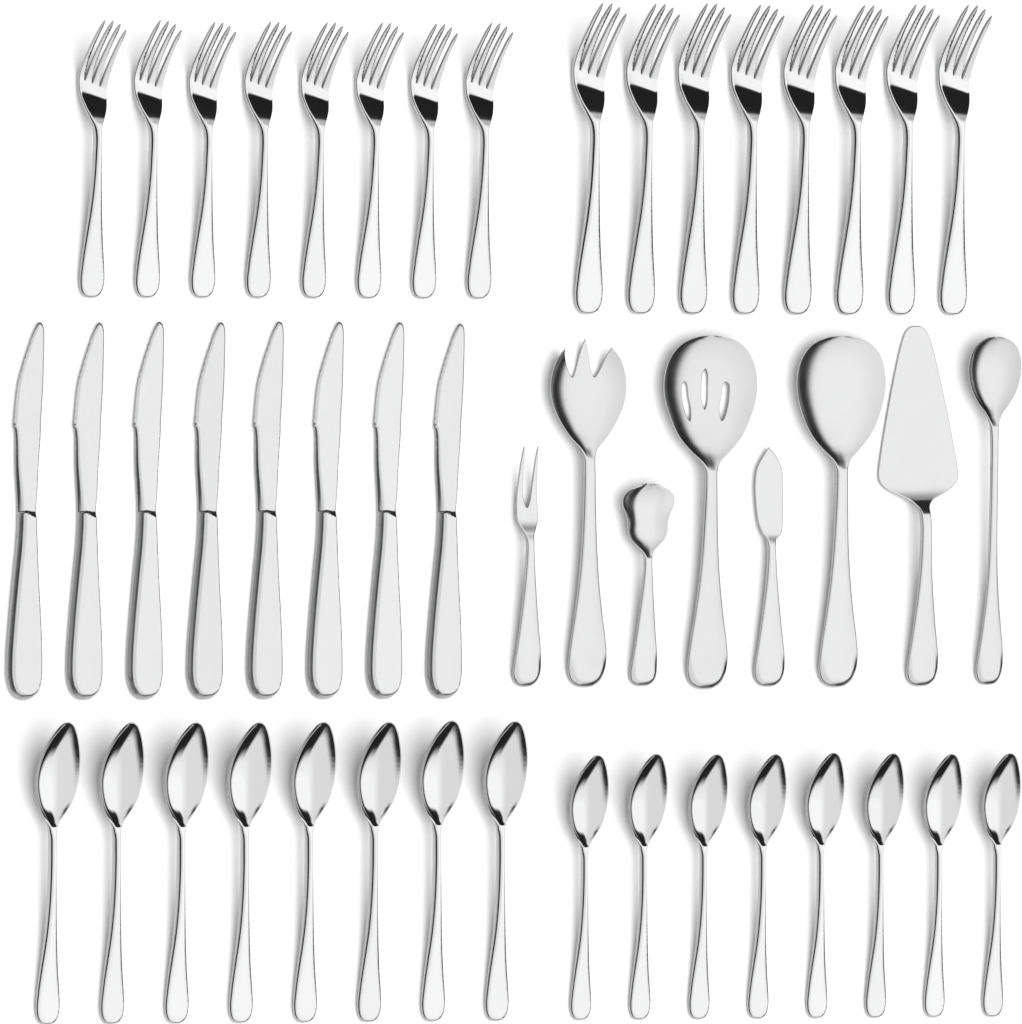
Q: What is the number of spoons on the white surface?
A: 20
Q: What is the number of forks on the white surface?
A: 18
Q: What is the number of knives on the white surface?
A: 9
